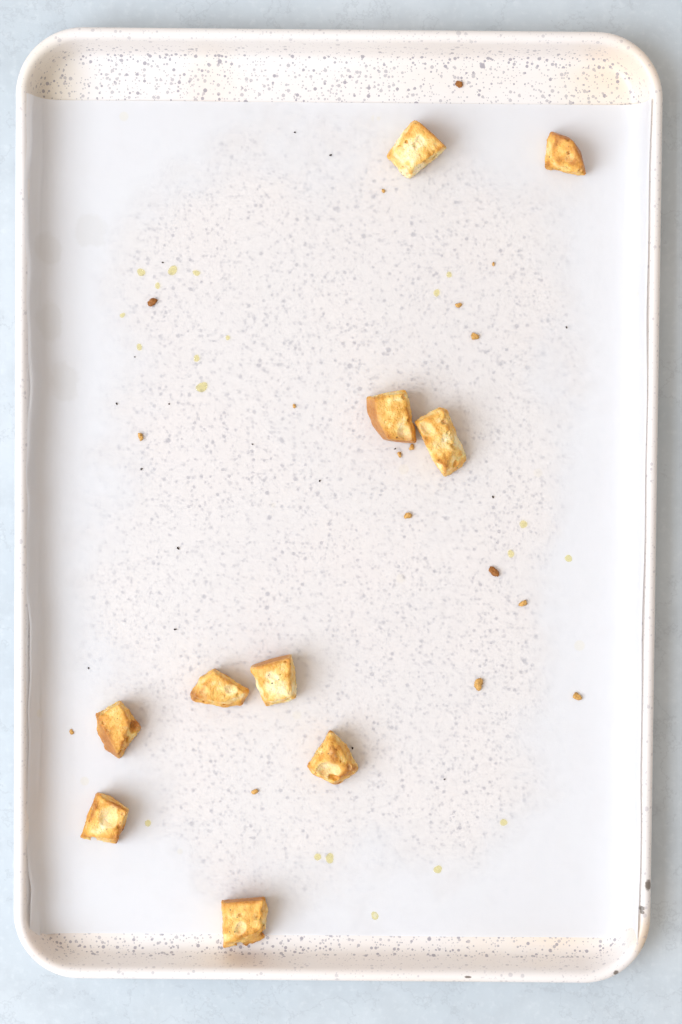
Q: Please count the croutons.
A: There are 10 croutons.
